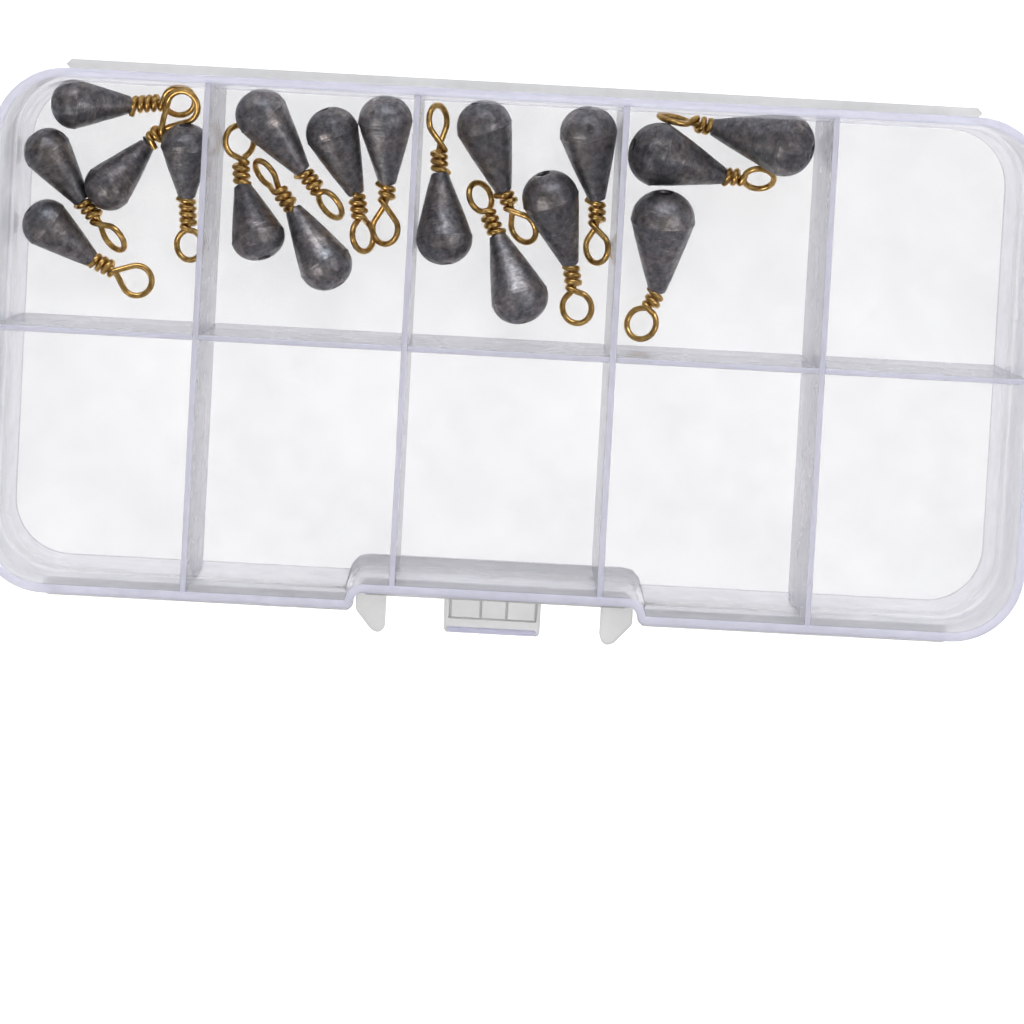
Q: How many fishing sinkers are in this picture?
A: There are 18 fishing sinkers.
